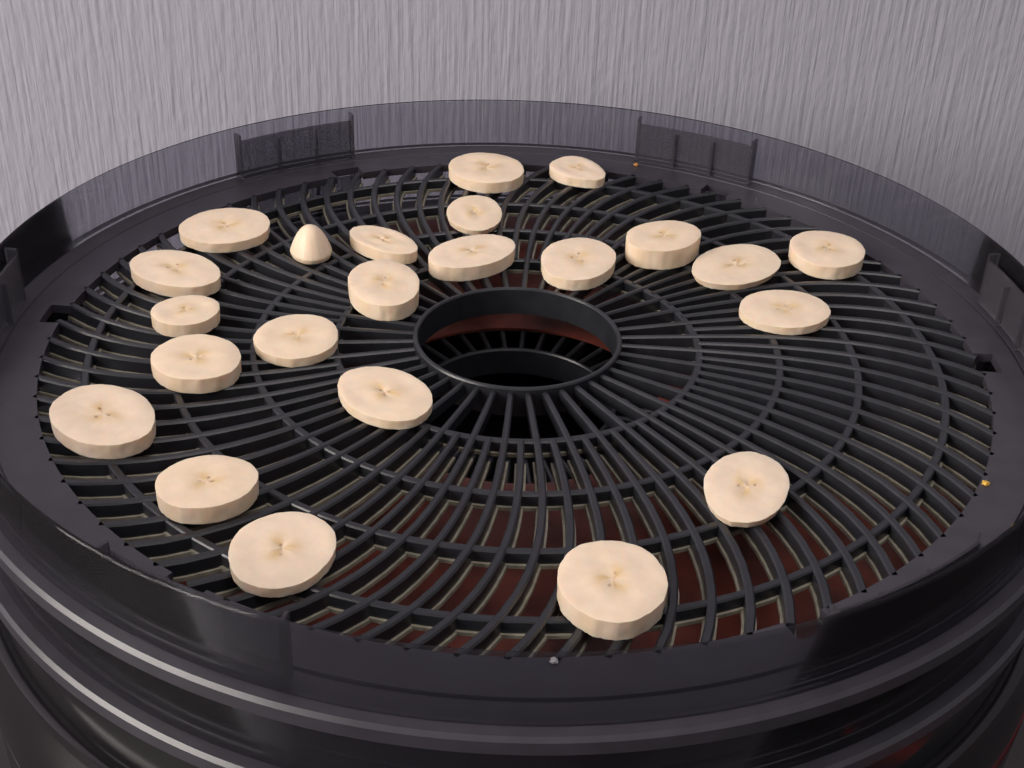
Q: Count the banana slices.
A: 23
